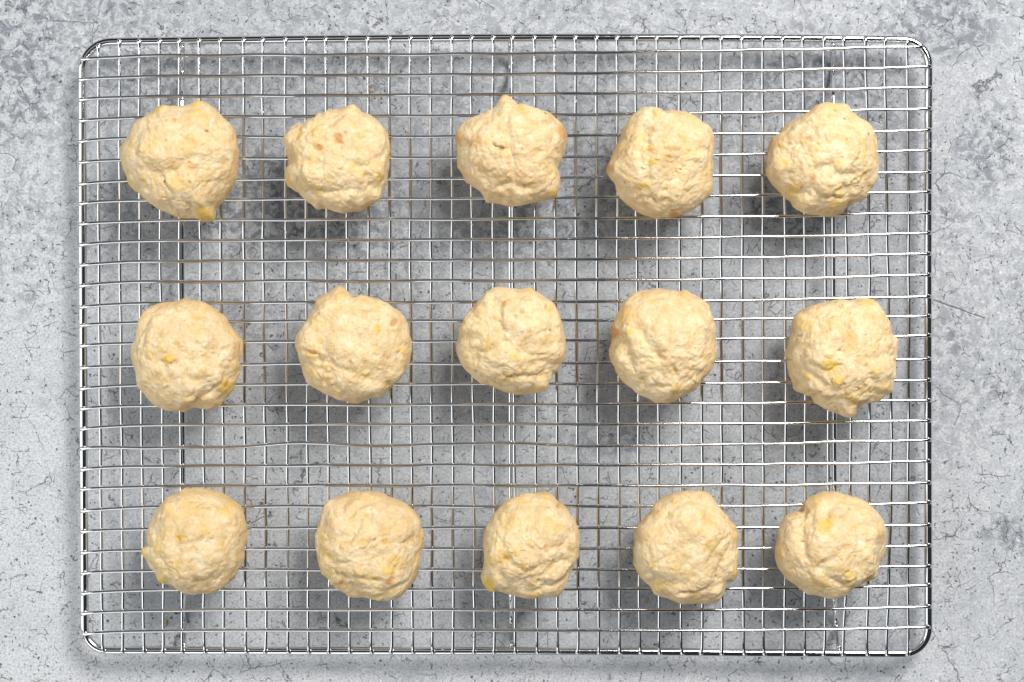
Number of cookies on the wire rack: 15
